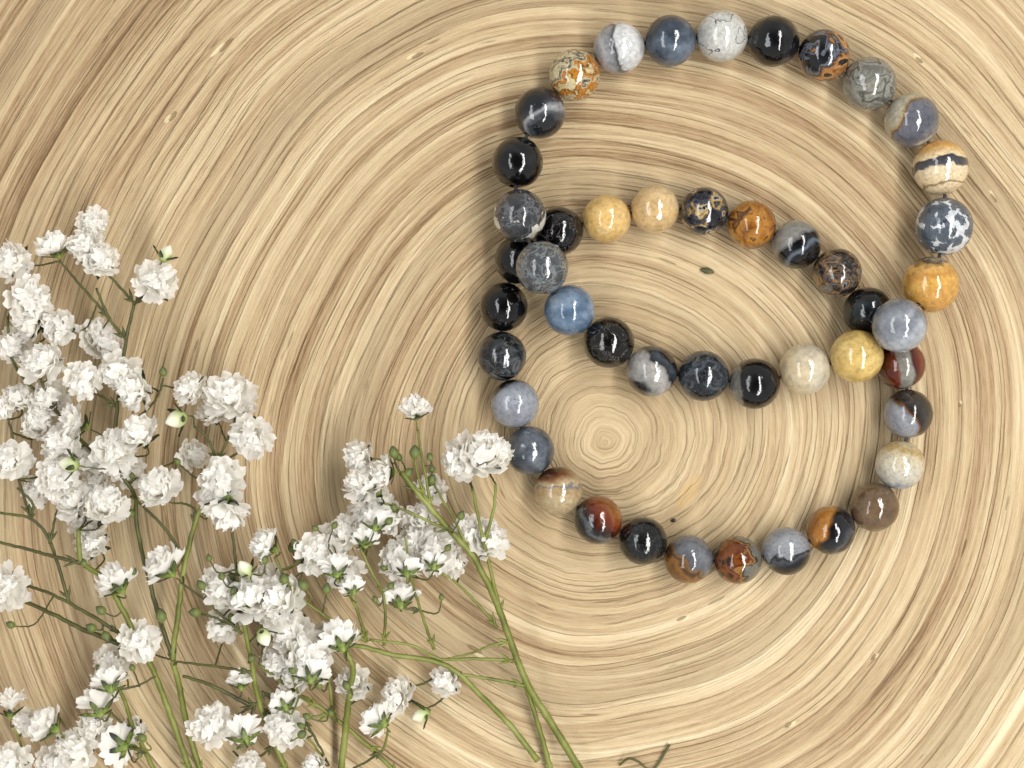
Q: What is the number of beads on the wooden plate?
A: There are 47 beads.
